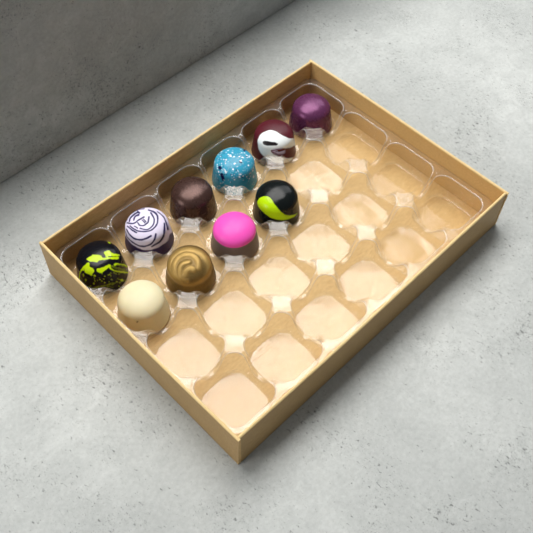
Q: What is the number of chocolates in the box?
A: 10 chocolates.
